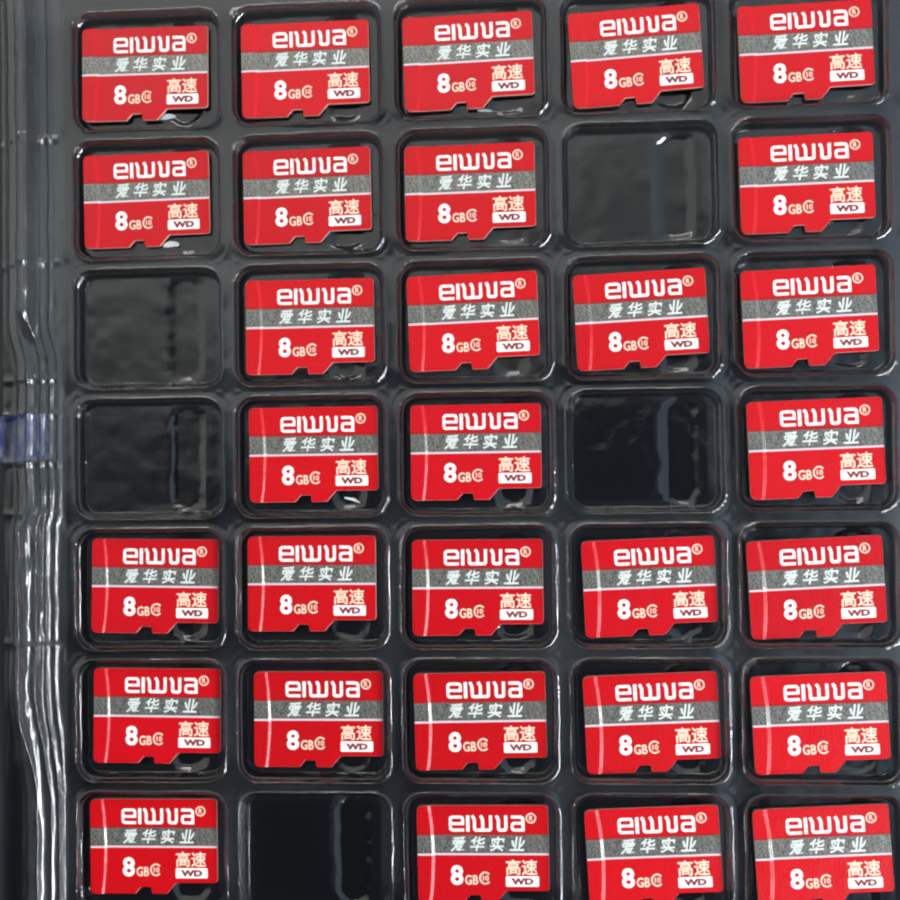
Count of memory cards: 30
